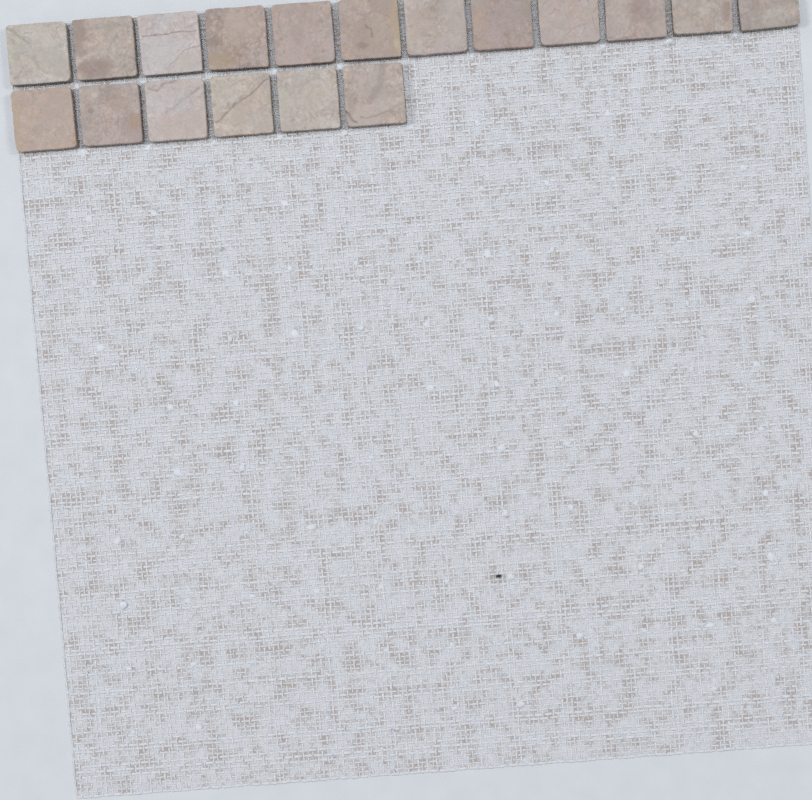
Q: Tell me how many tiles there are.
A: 18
